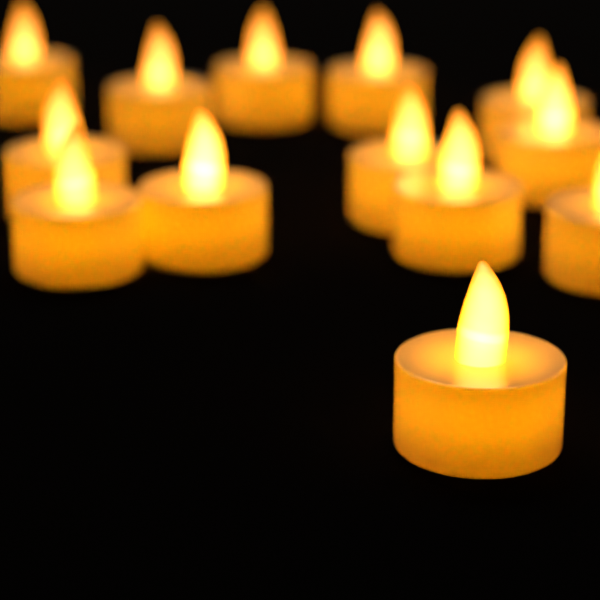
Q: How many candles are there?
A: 13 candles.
